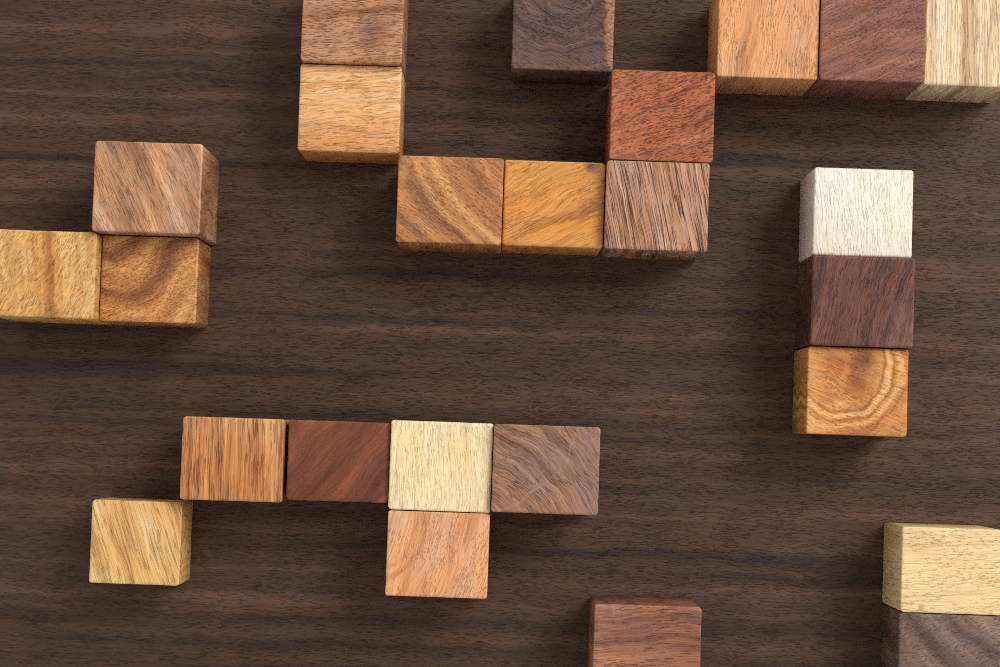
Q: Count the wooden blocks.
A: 25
